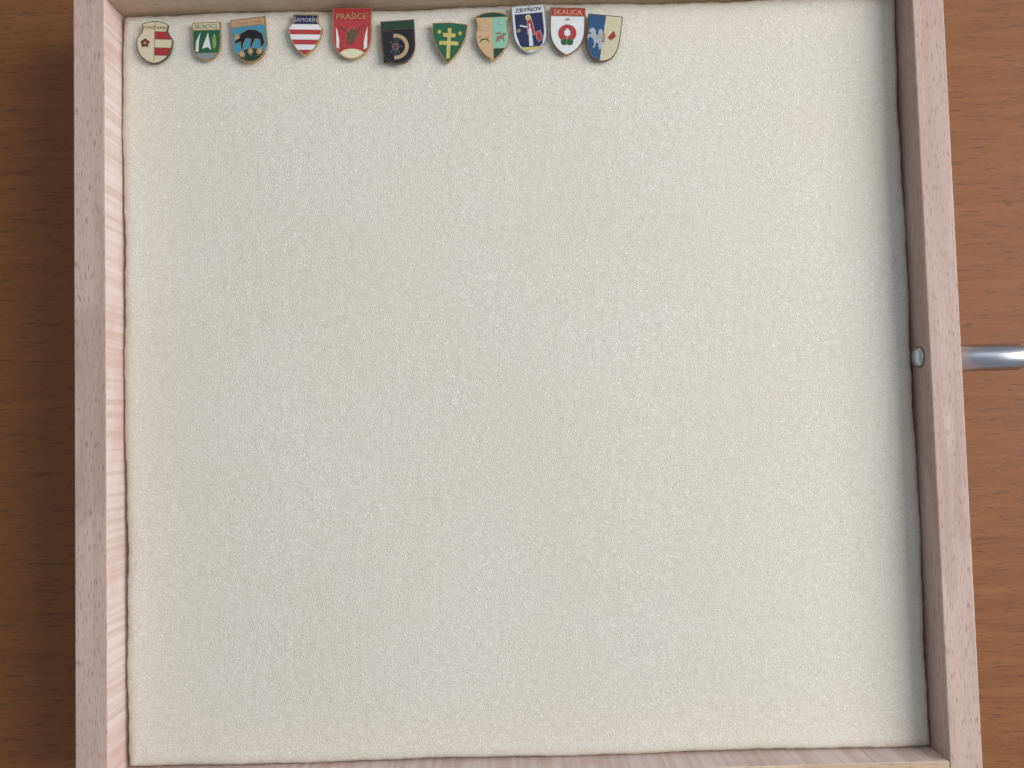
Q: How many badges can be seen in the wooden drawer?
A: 11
